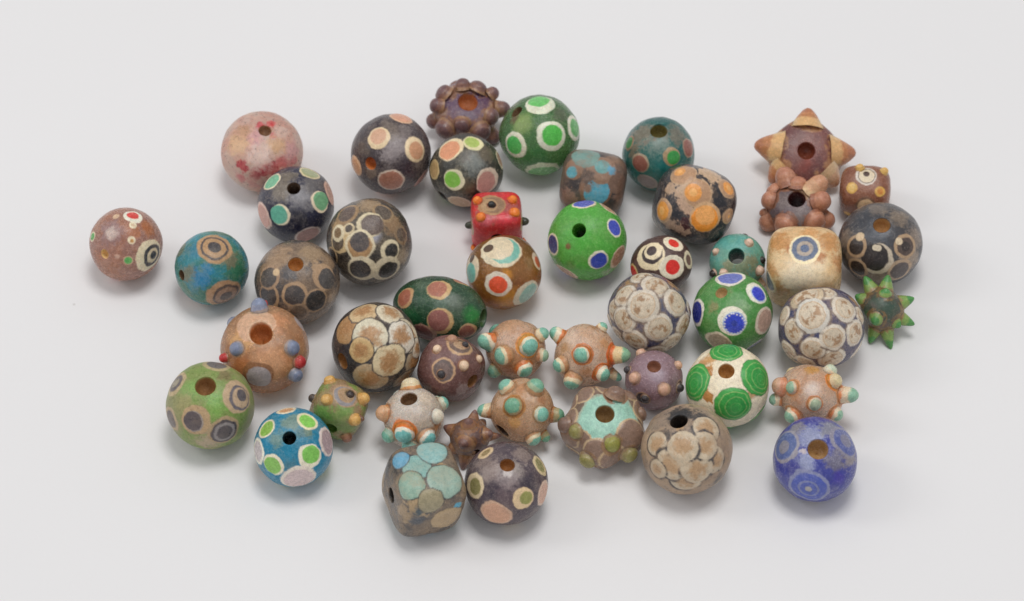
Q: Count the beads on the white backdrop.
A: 47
